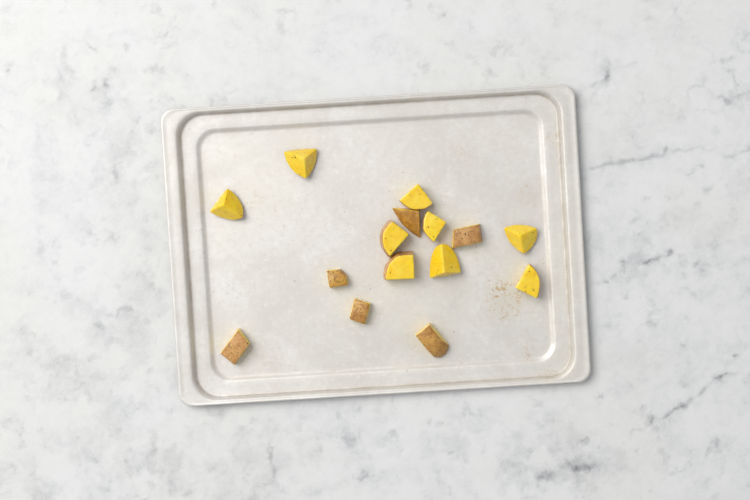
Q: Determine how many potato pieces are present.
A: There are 15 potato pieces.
